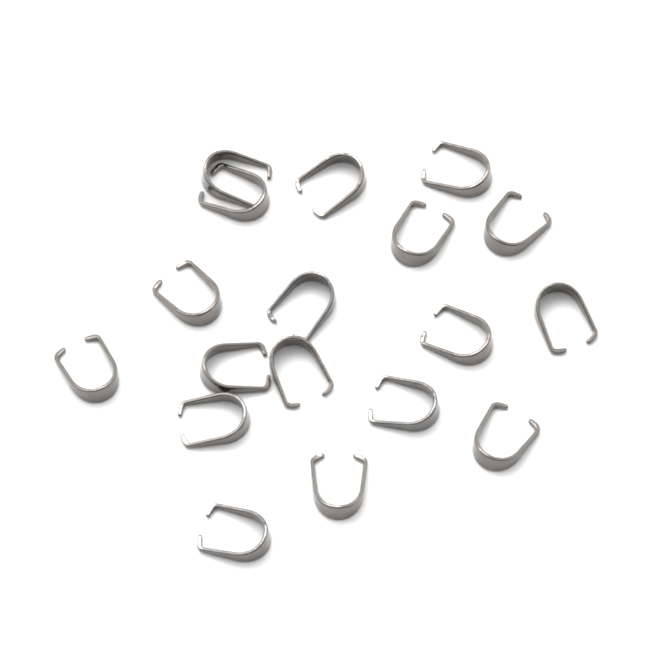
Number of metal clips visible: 18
